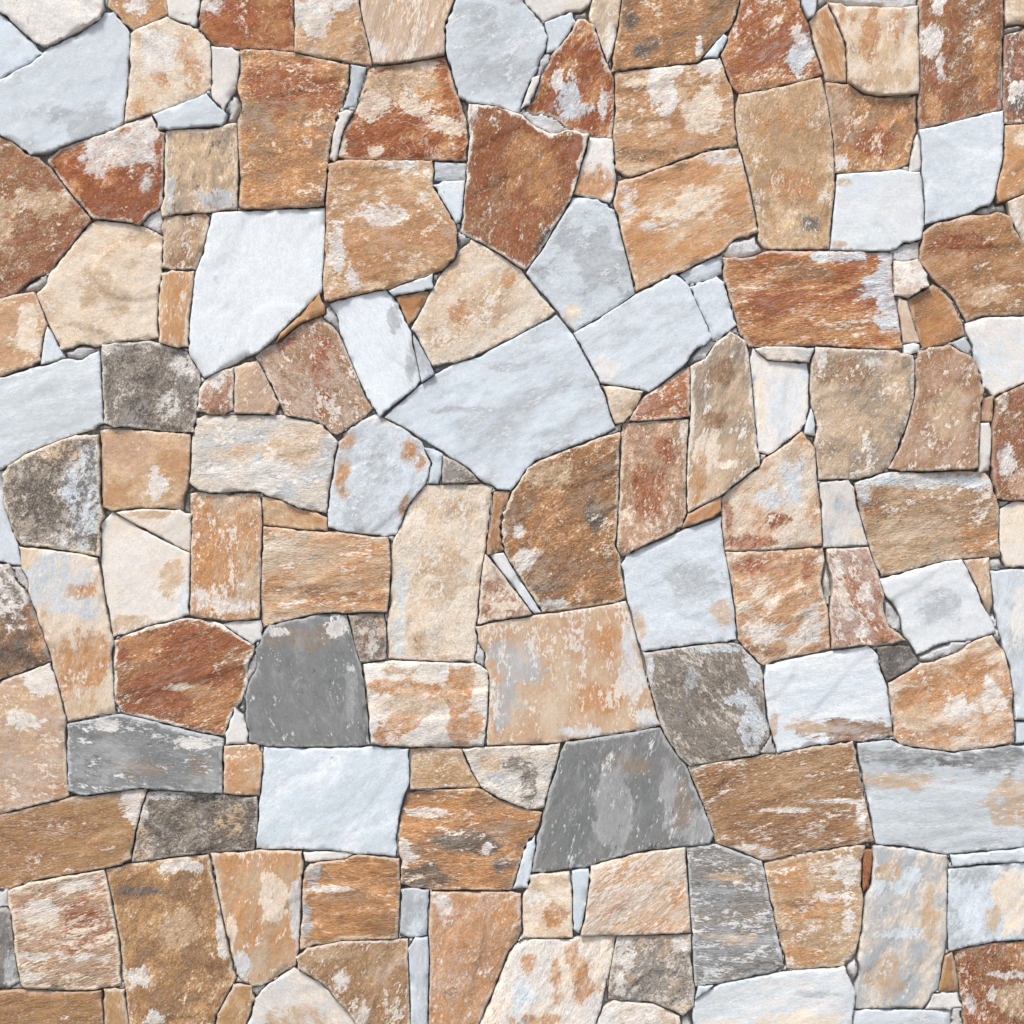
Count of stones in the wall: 176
